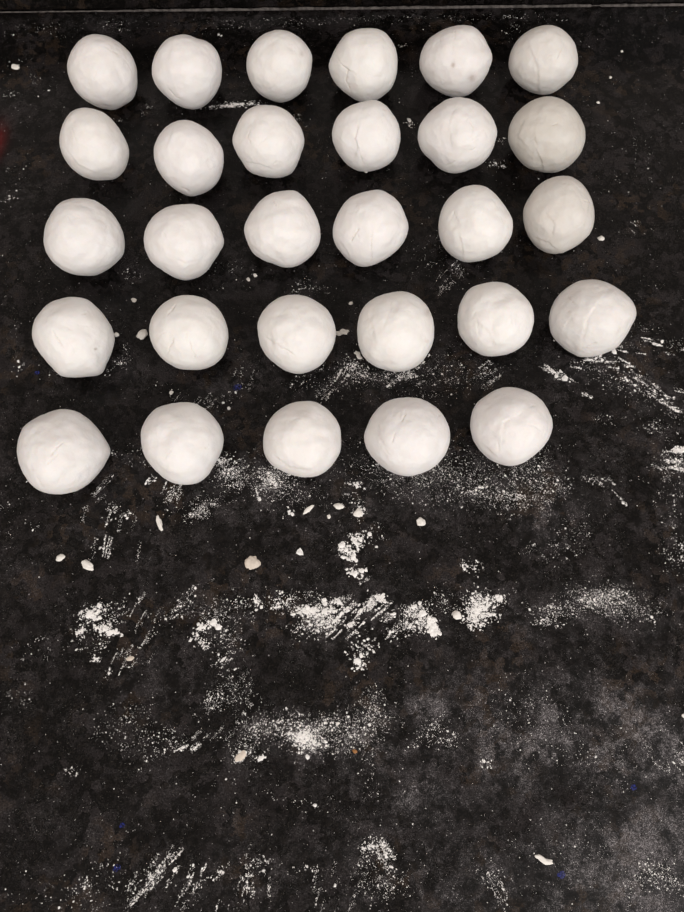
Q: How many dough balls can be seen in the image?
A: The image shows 29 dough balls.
